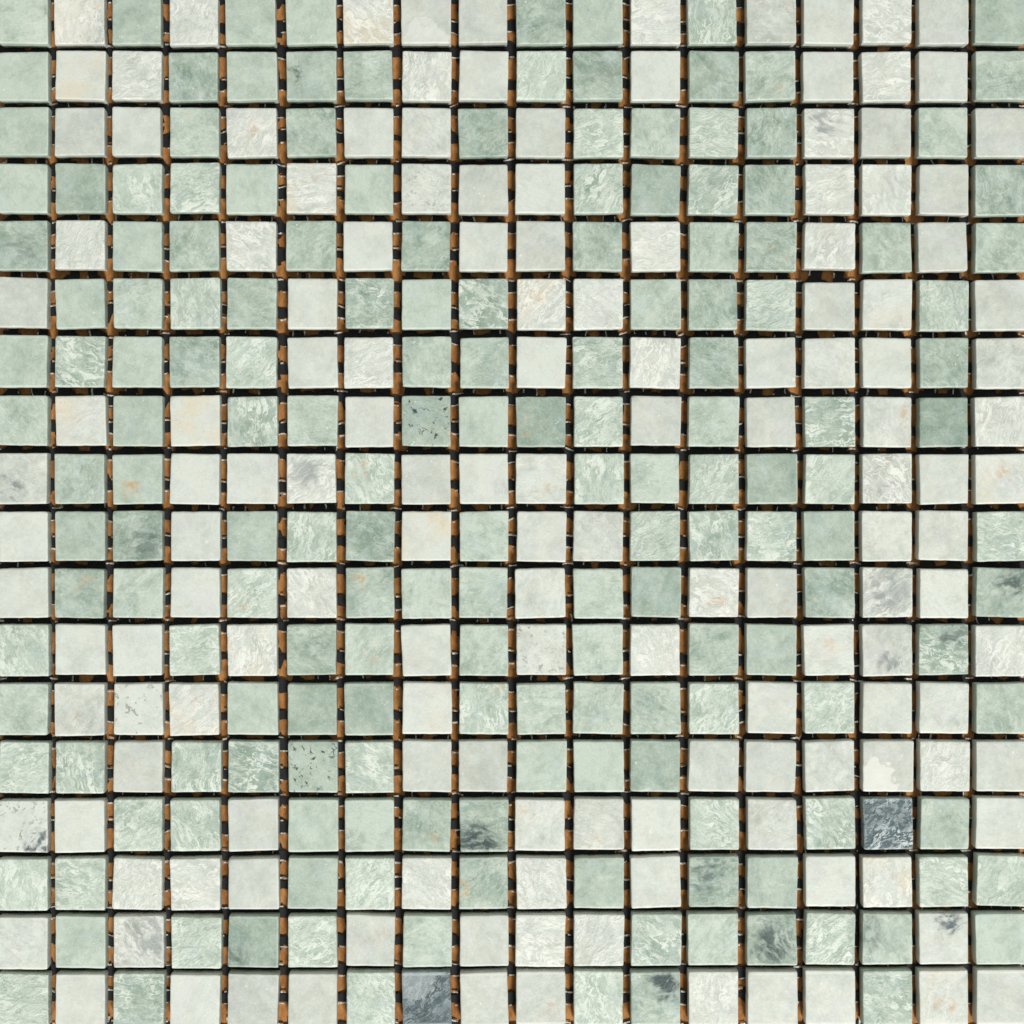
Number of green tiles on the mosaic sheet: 174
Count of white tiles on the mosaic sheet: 148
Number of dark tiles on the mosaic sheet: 2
